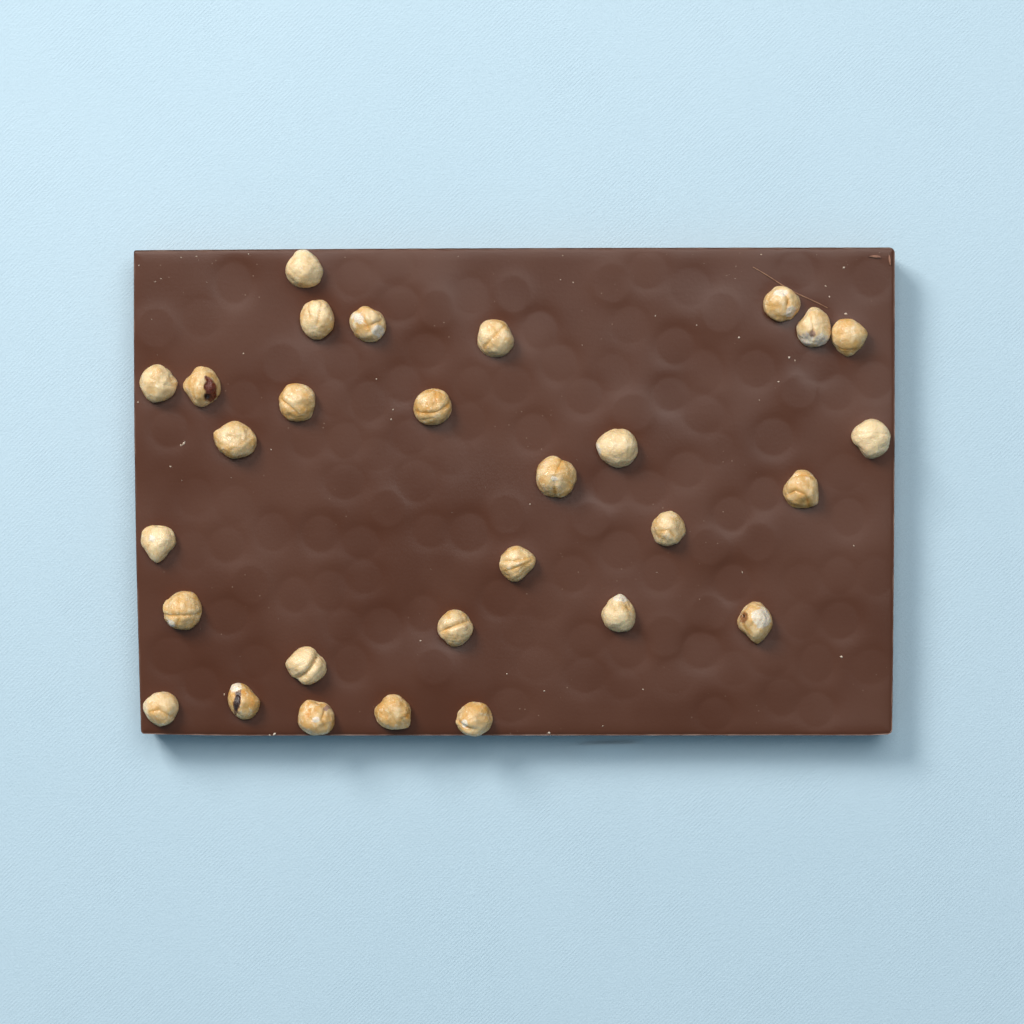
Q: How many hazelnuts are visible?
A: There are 29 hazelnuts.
